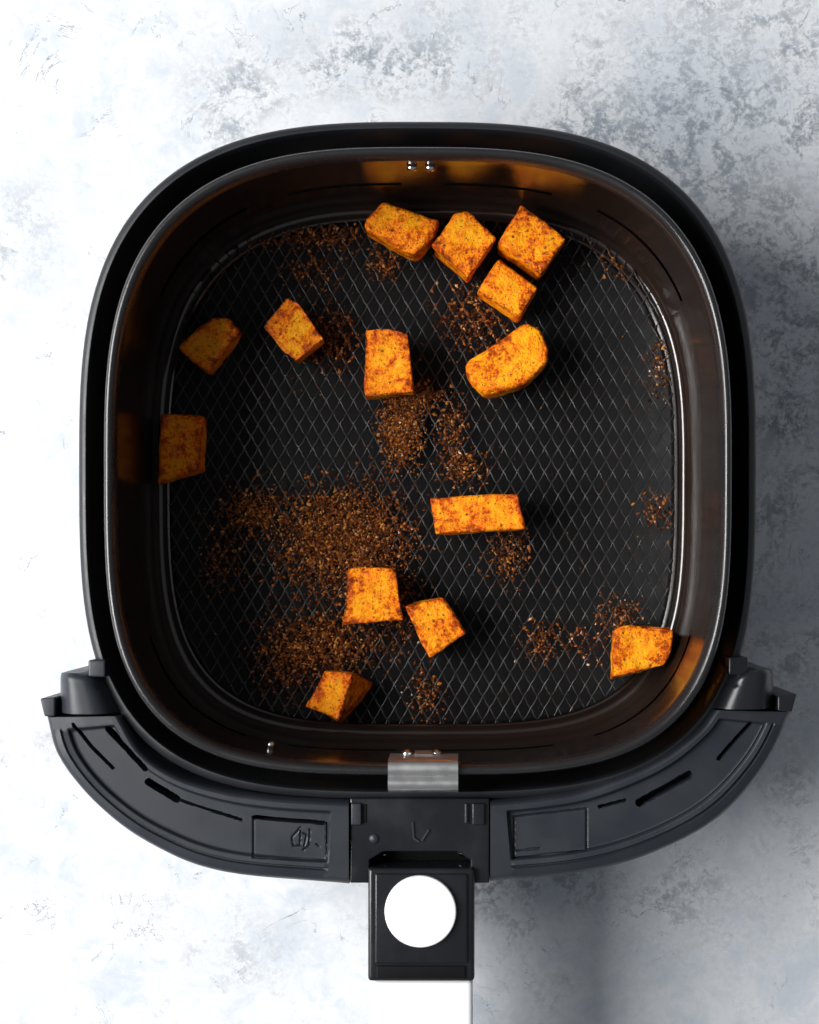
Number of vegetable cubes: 14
